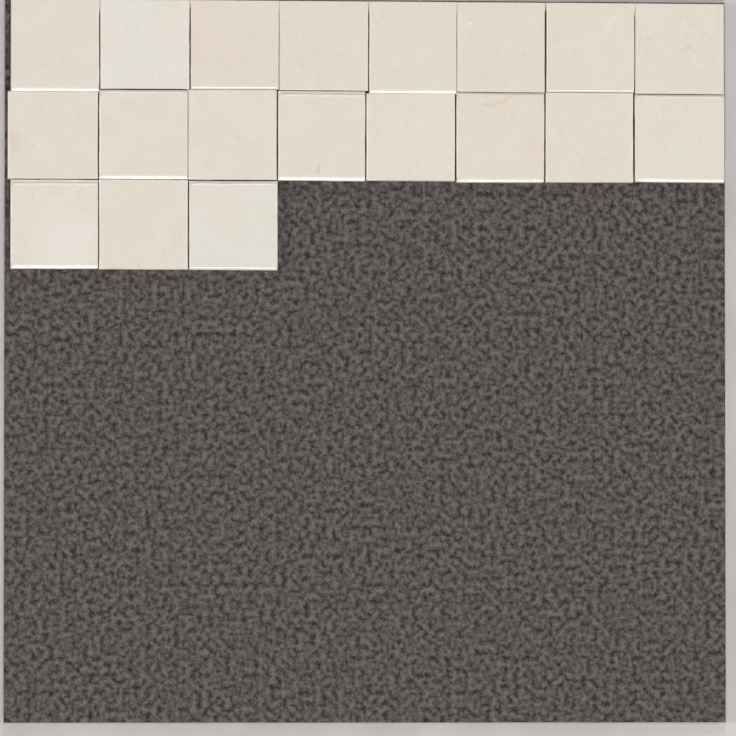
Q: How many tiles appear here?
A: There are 19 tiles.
